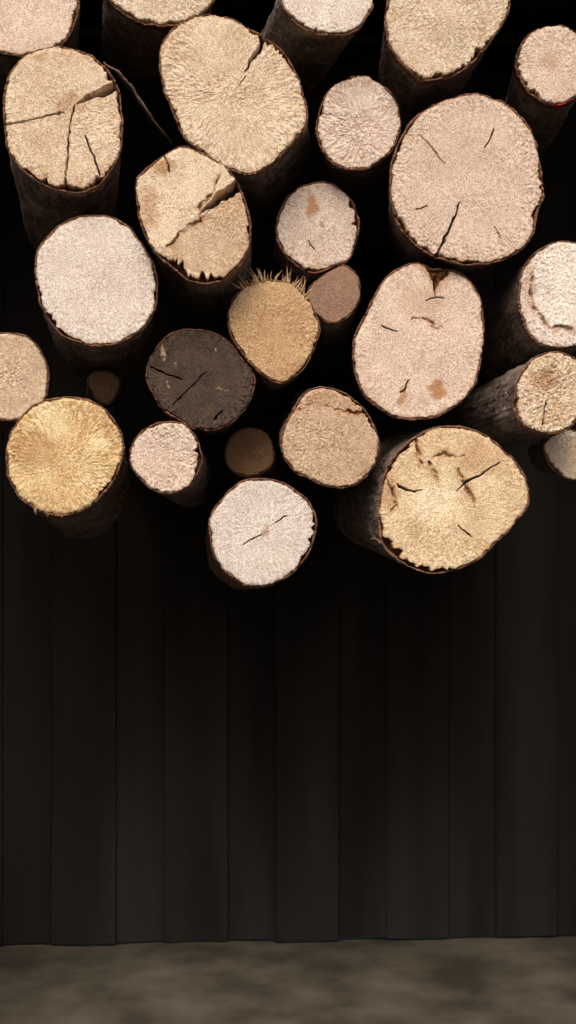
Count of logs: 27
